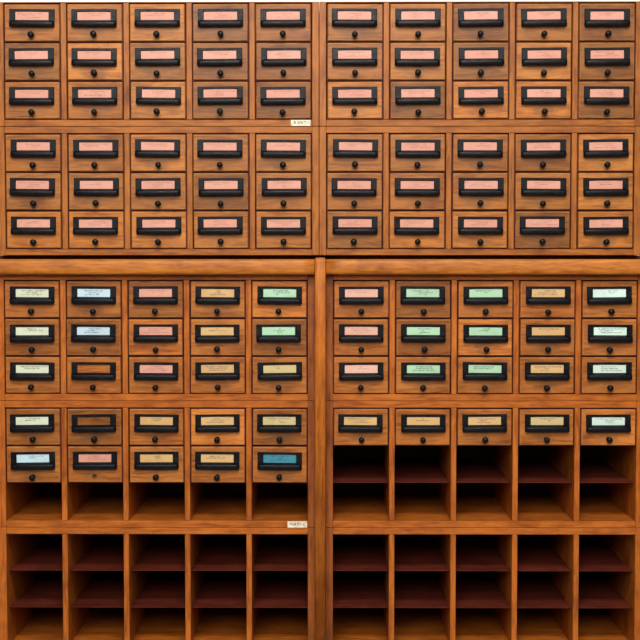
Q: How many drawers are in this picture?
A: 105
